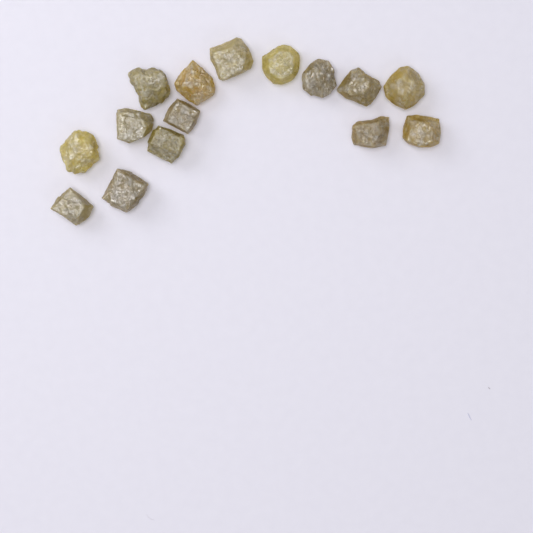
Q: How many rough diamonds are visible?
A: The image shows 15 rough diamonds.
